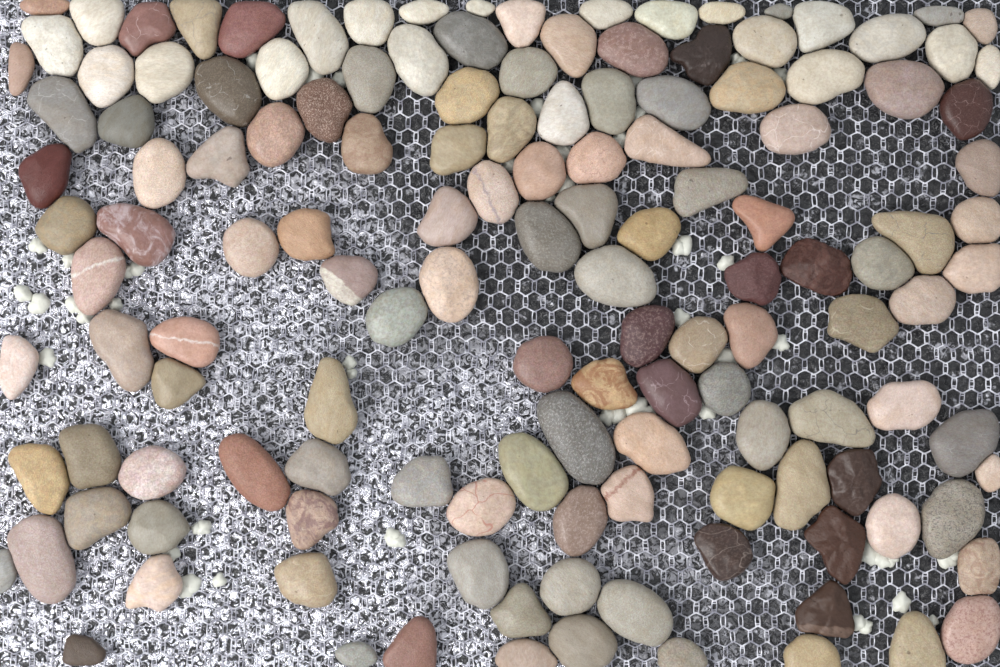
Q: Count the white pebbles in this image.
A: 20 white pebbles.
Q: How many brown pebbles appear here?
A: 44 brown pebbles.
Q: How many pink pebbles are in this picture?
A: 40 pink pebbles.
